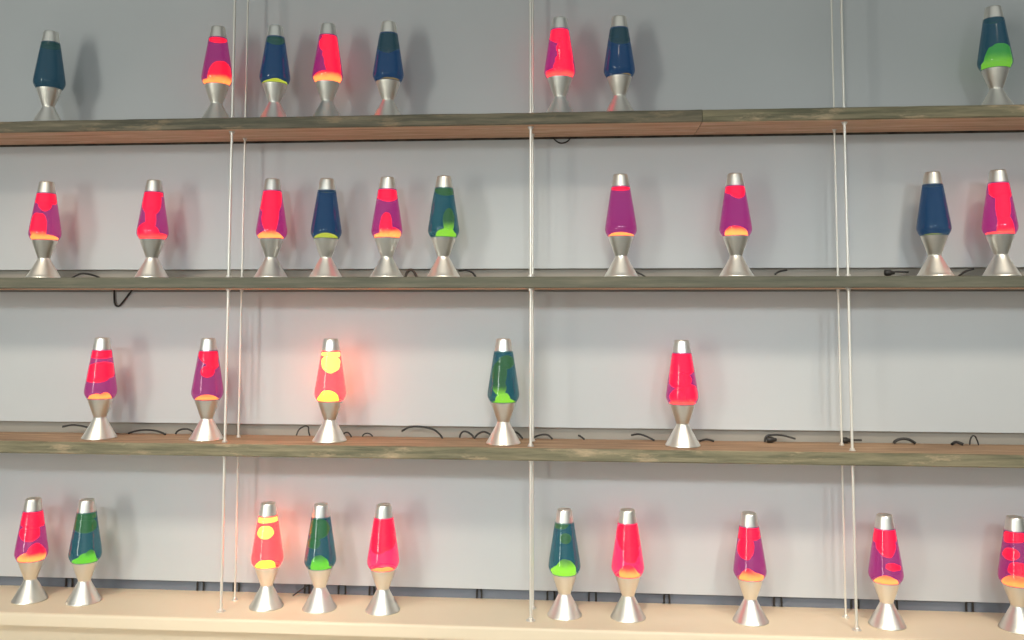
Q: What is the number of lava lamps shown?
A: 33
